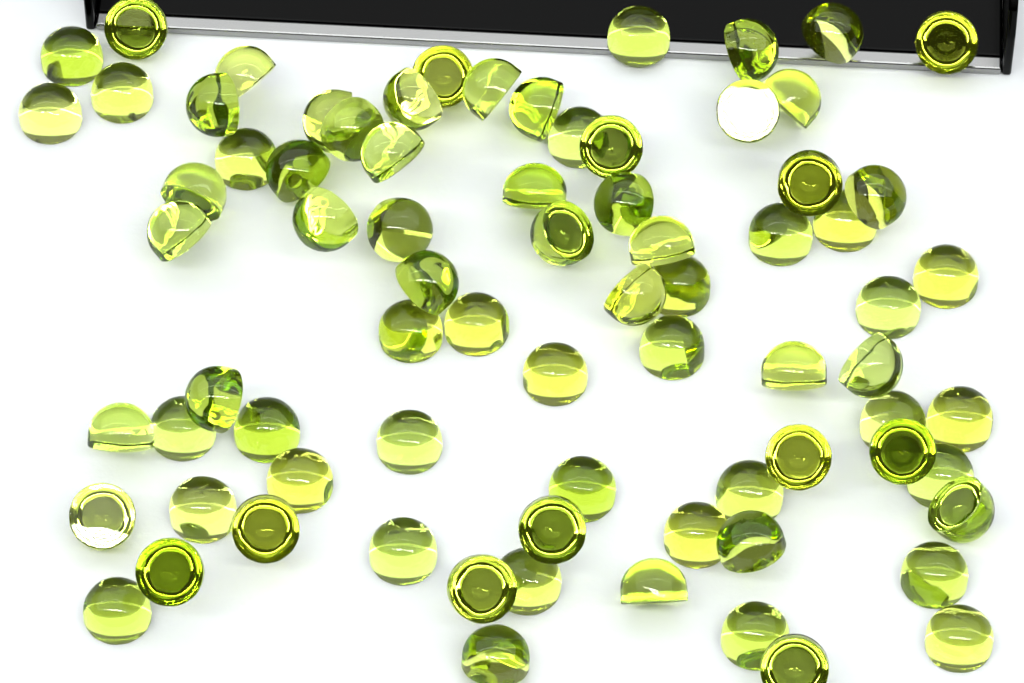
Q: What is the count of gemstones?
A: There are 77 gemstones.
